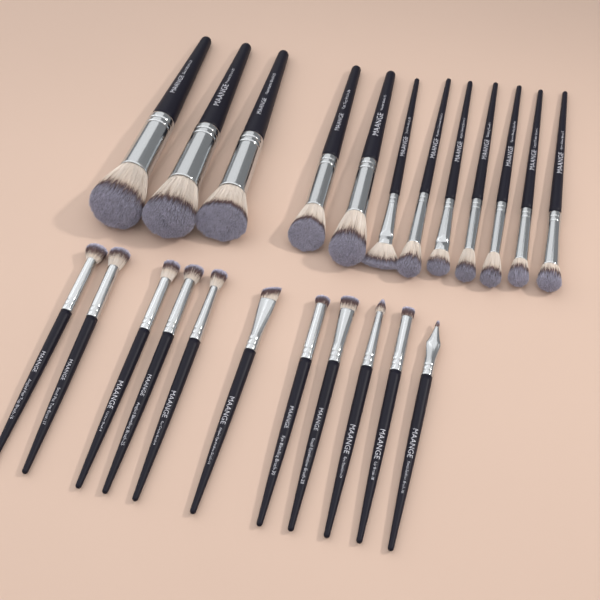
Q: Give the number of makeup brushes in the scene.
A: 23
